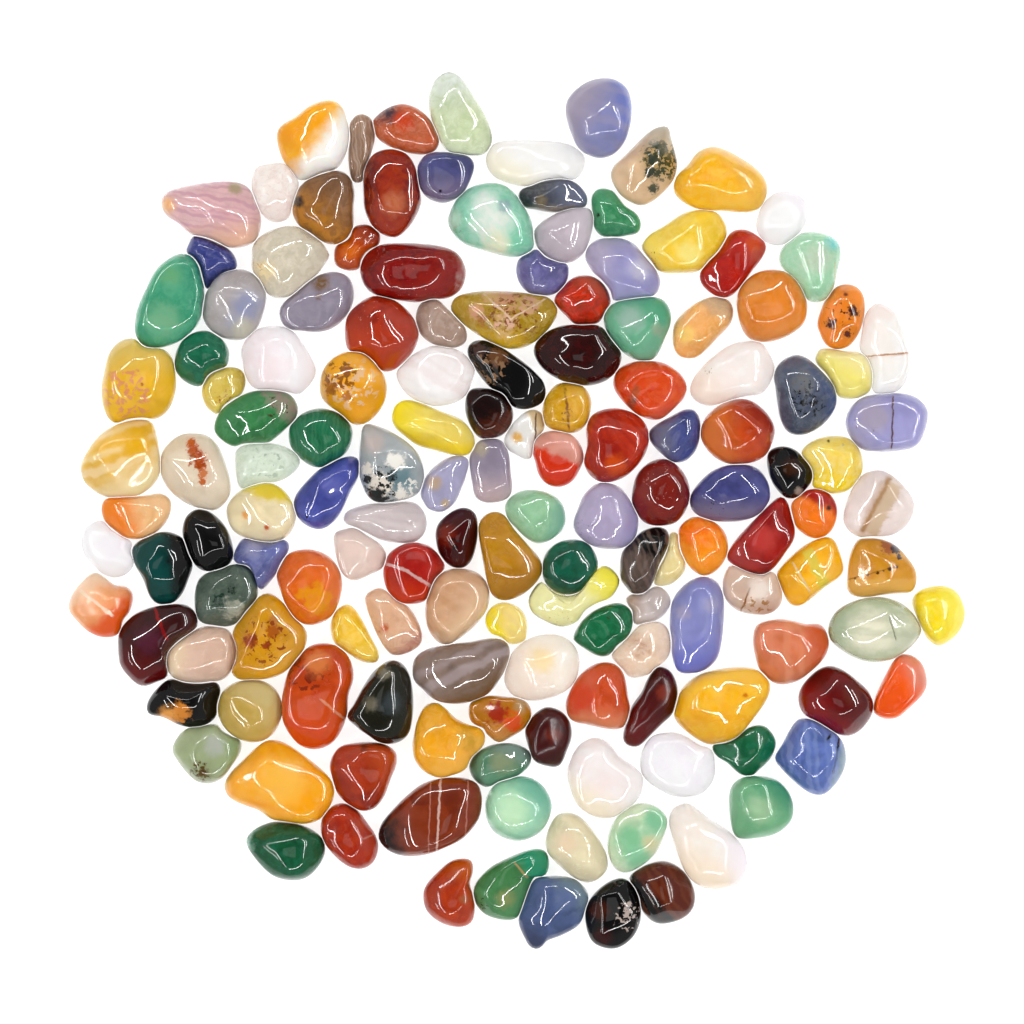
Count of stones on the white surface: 149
